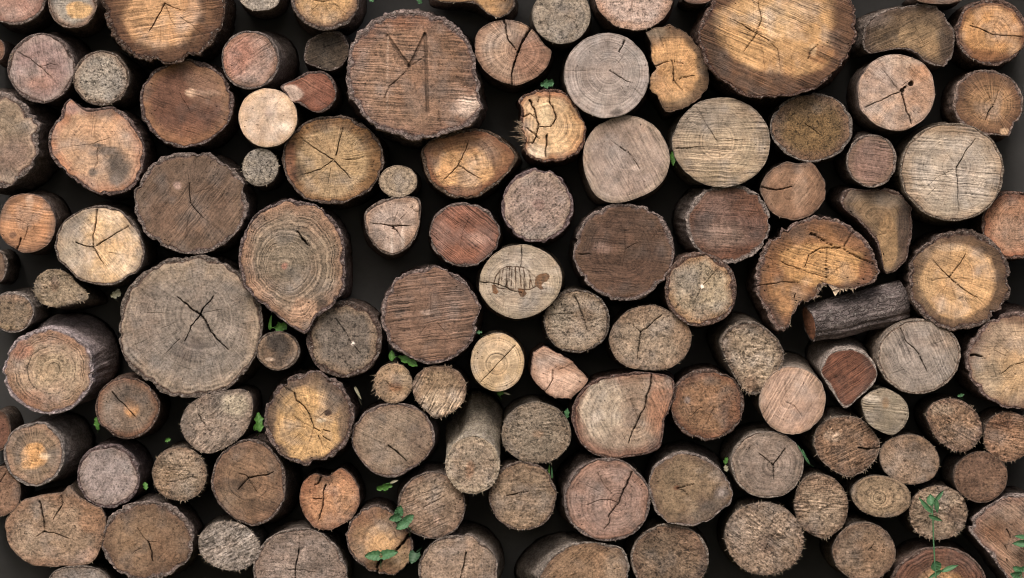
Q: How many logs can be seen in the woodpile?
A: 117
